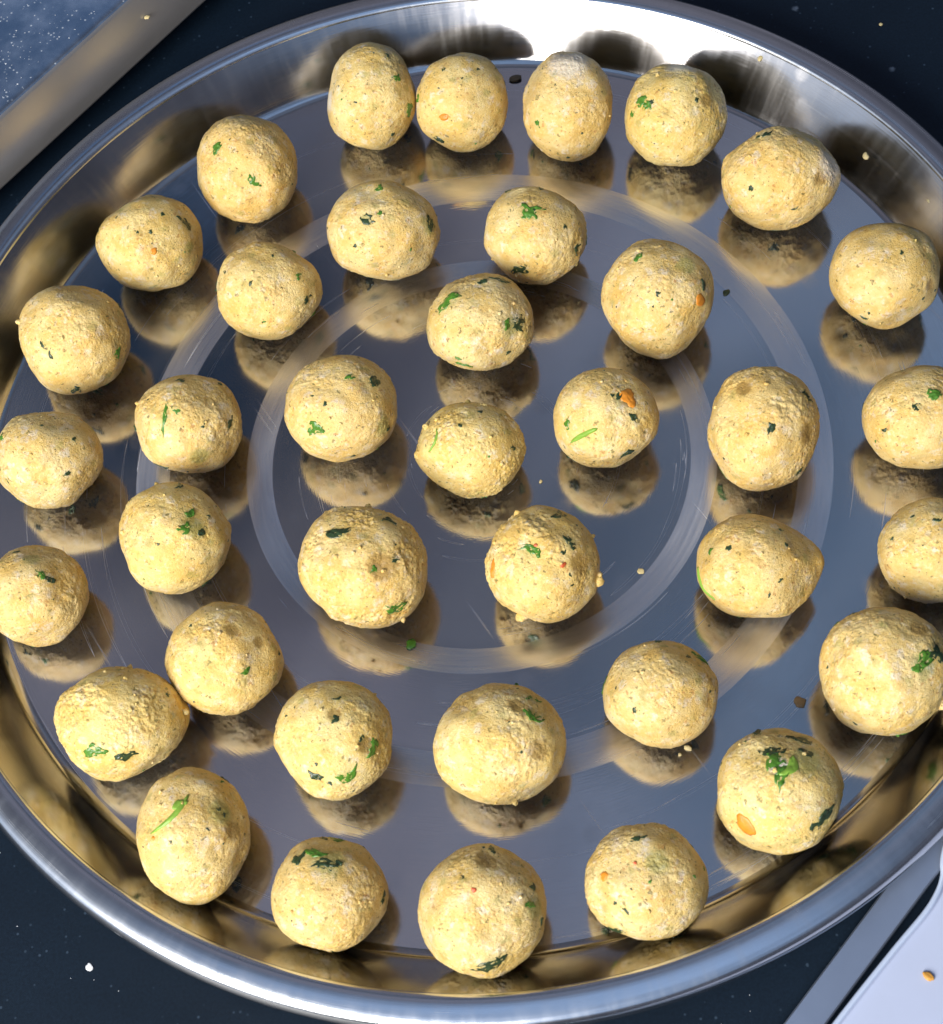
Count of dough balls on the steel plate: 38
